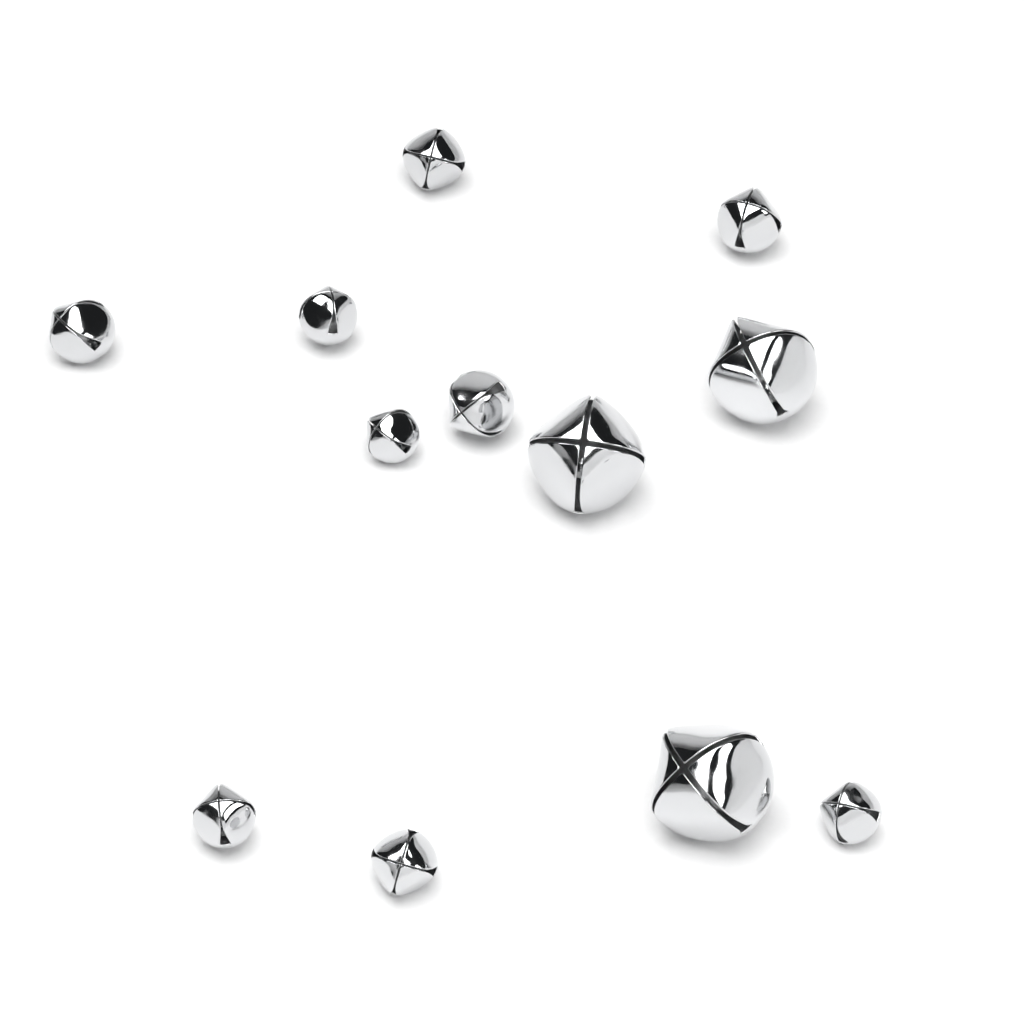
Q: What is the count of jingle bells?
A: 12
